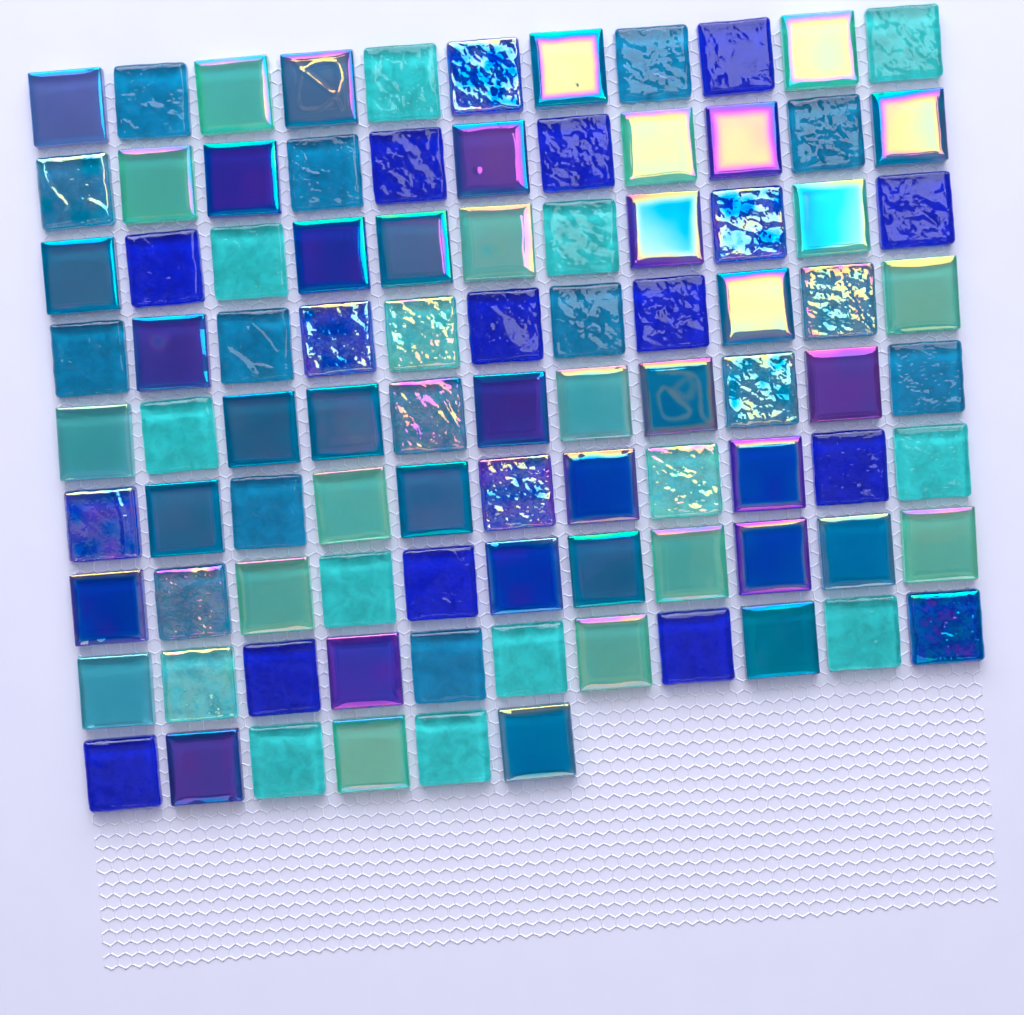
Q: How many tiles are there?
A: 94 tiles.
